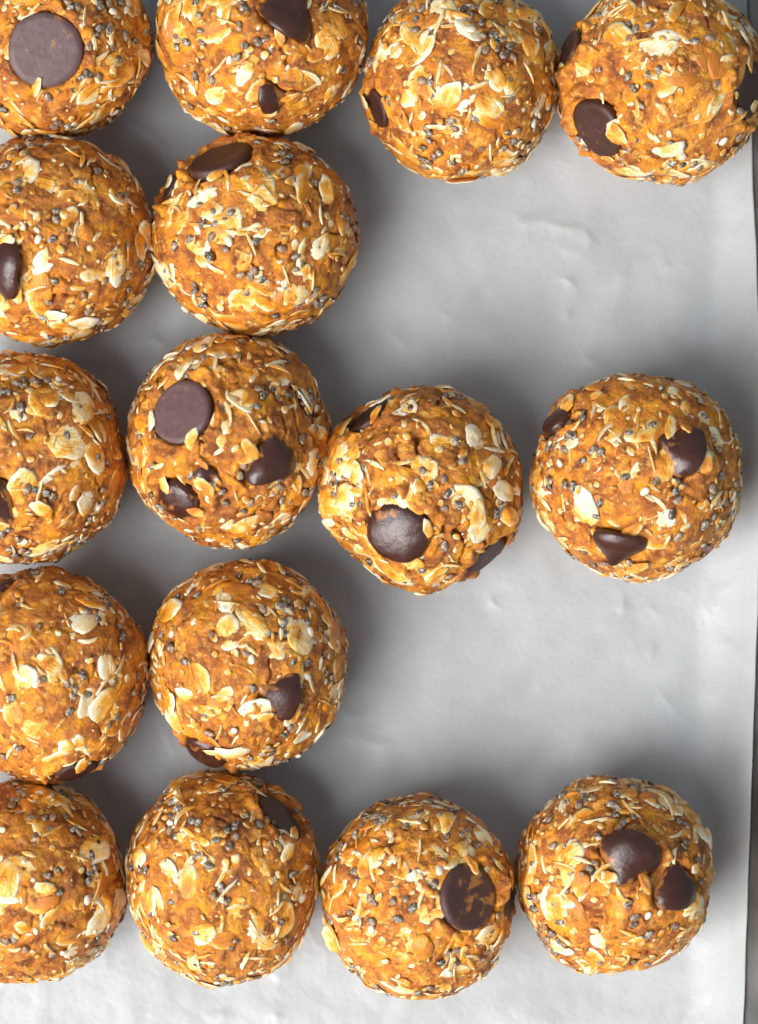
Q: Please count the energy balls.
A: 16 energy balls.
